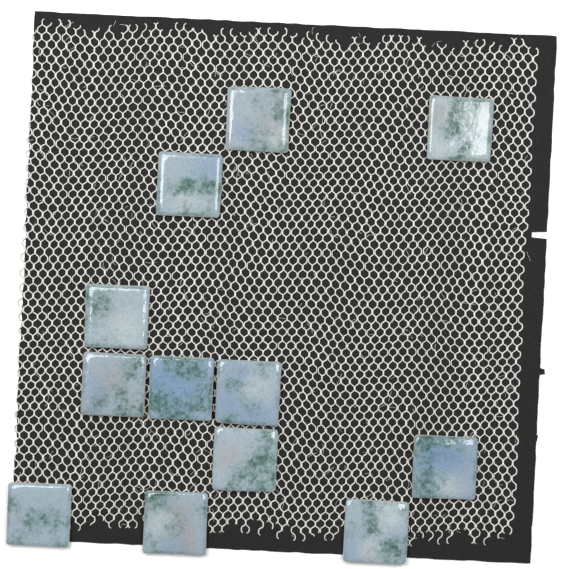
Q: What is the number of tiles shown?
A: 12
